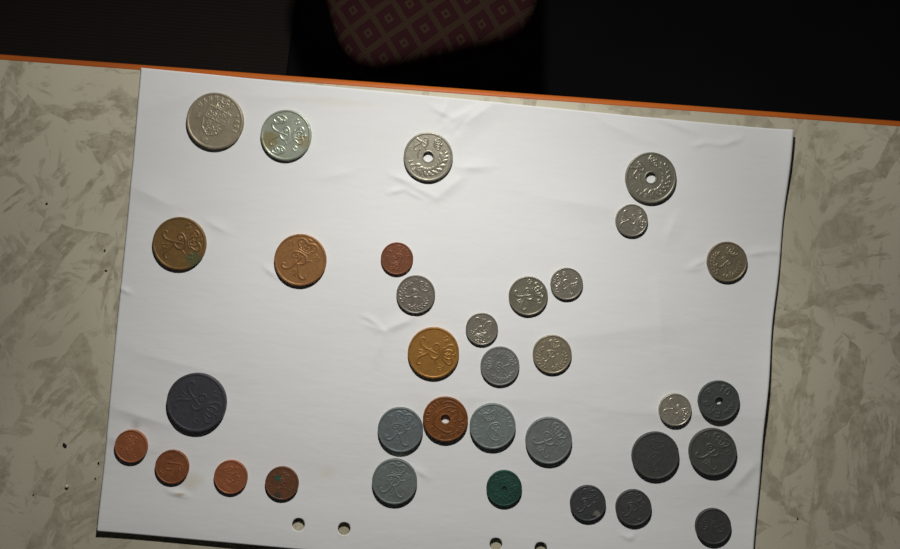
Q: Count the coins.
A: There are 34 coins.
